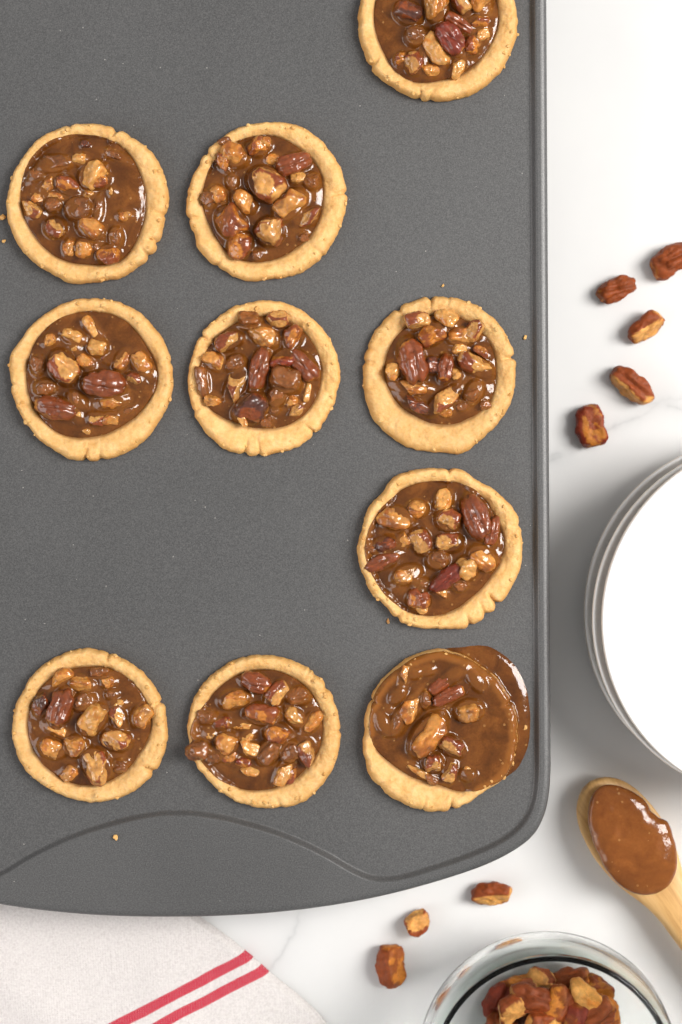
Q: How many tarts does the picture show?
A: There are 10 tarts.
